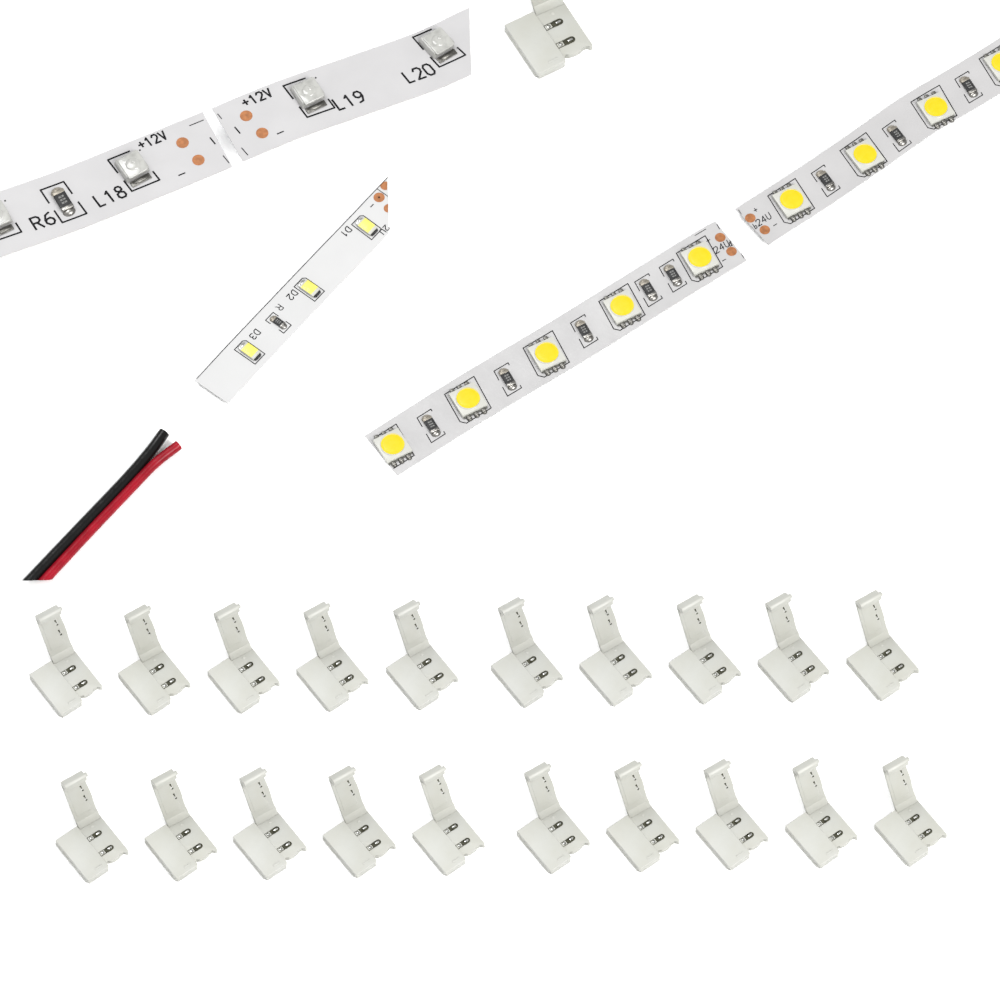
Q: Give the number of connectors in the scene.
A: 21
